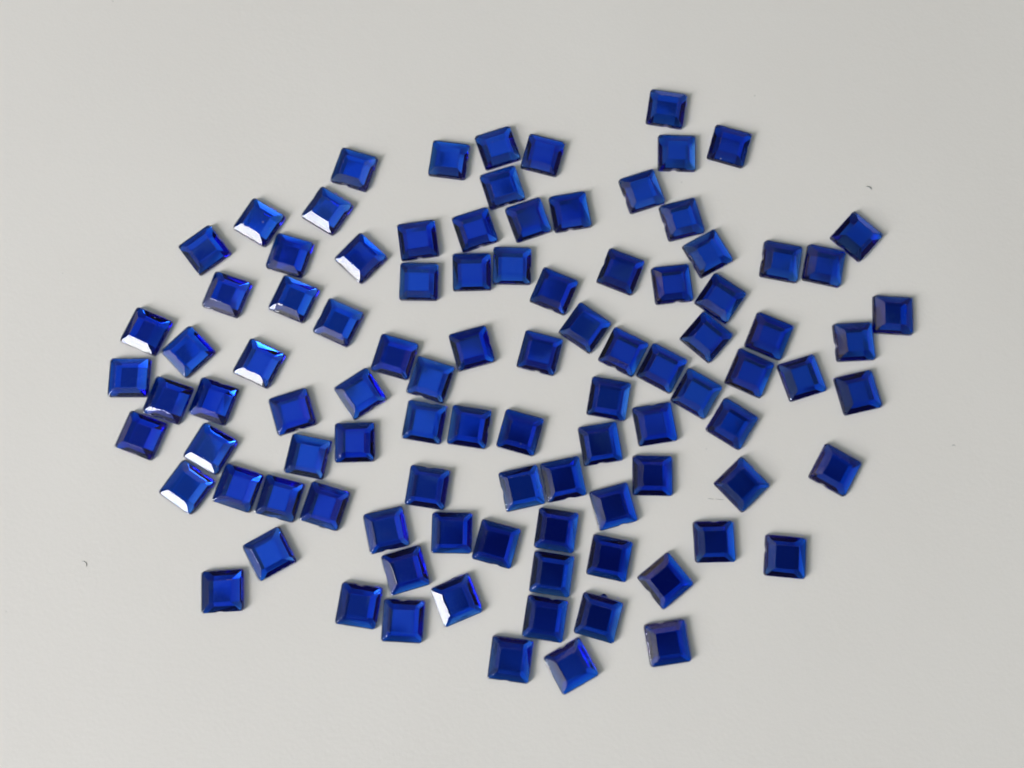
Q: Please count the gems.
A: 98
